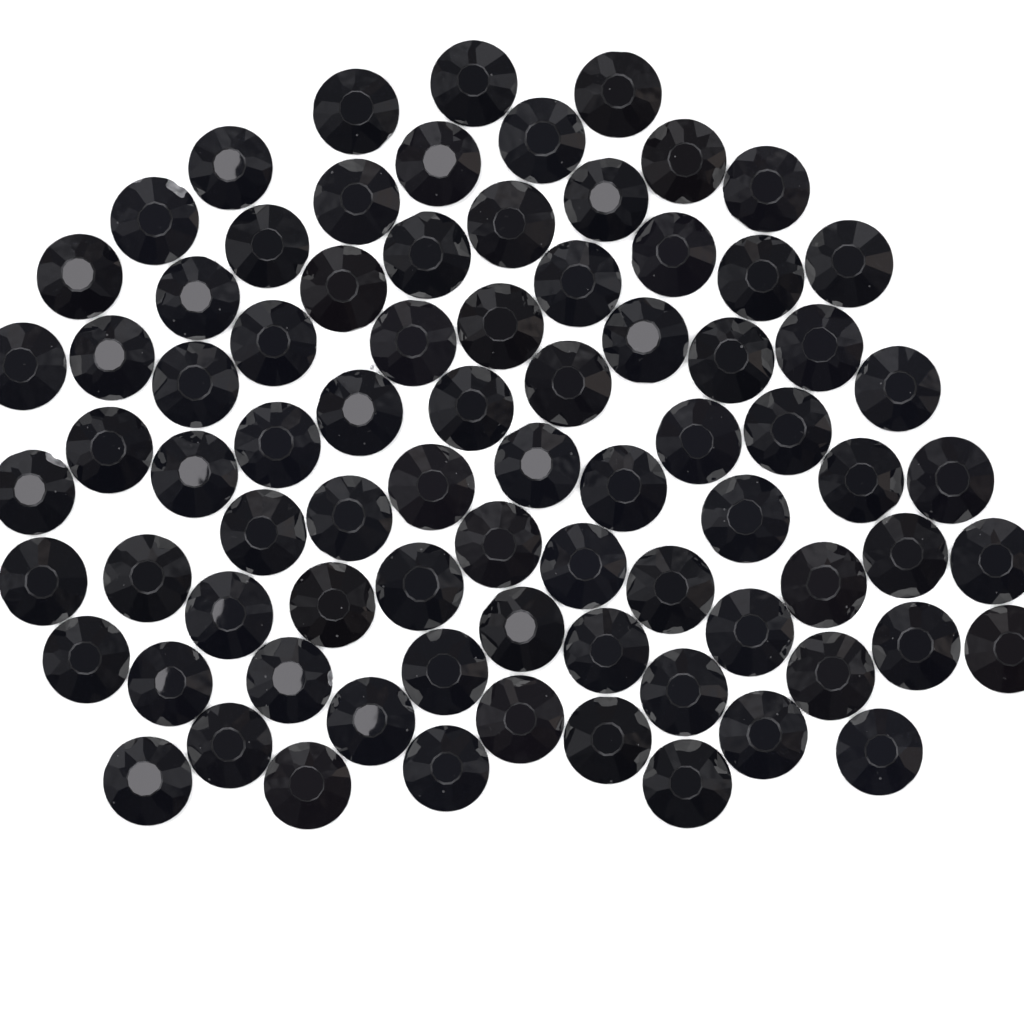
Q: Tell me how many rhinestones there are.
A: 80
